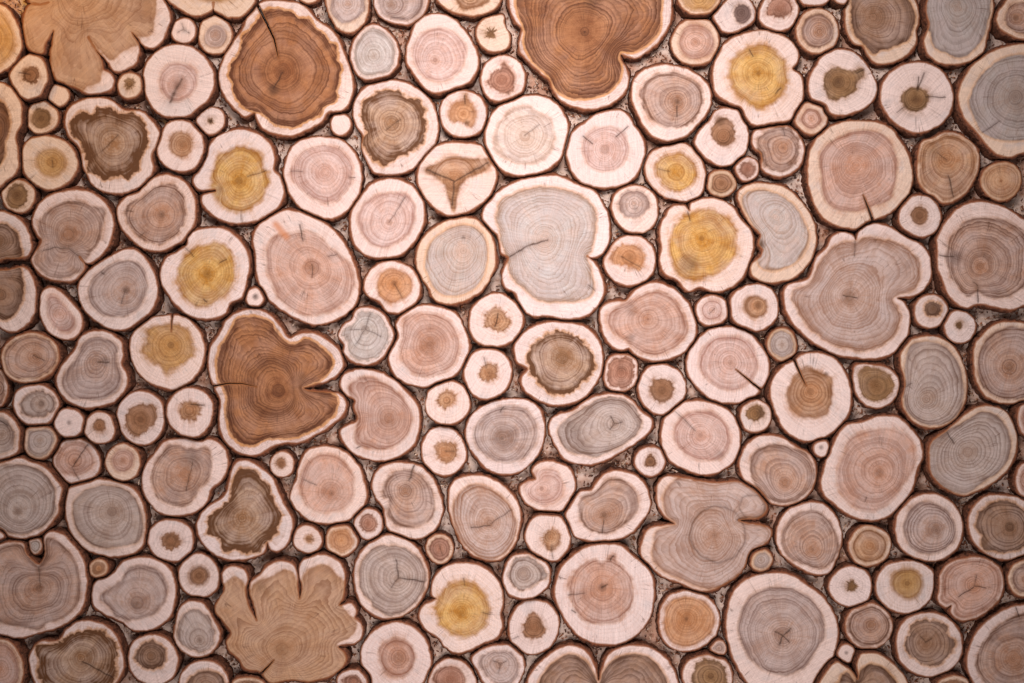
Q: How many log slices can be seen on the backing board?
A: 183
